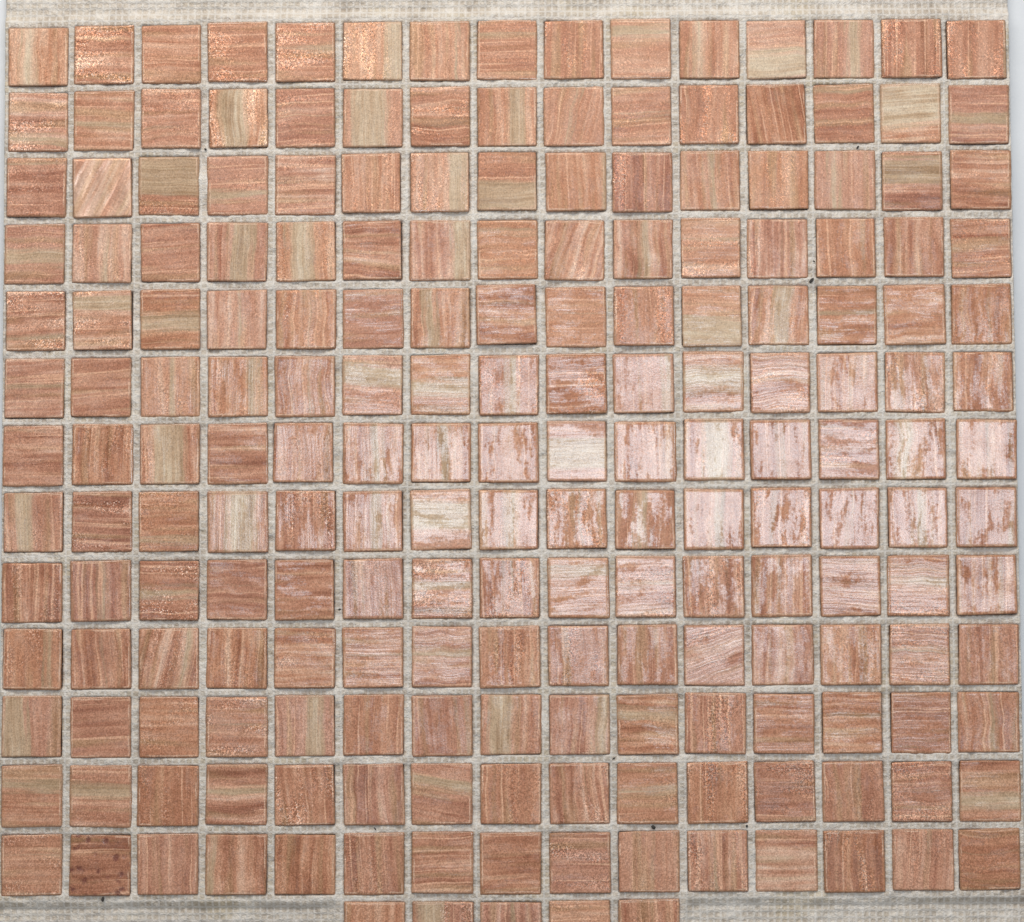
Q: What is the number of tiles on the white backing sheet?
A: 200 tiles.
